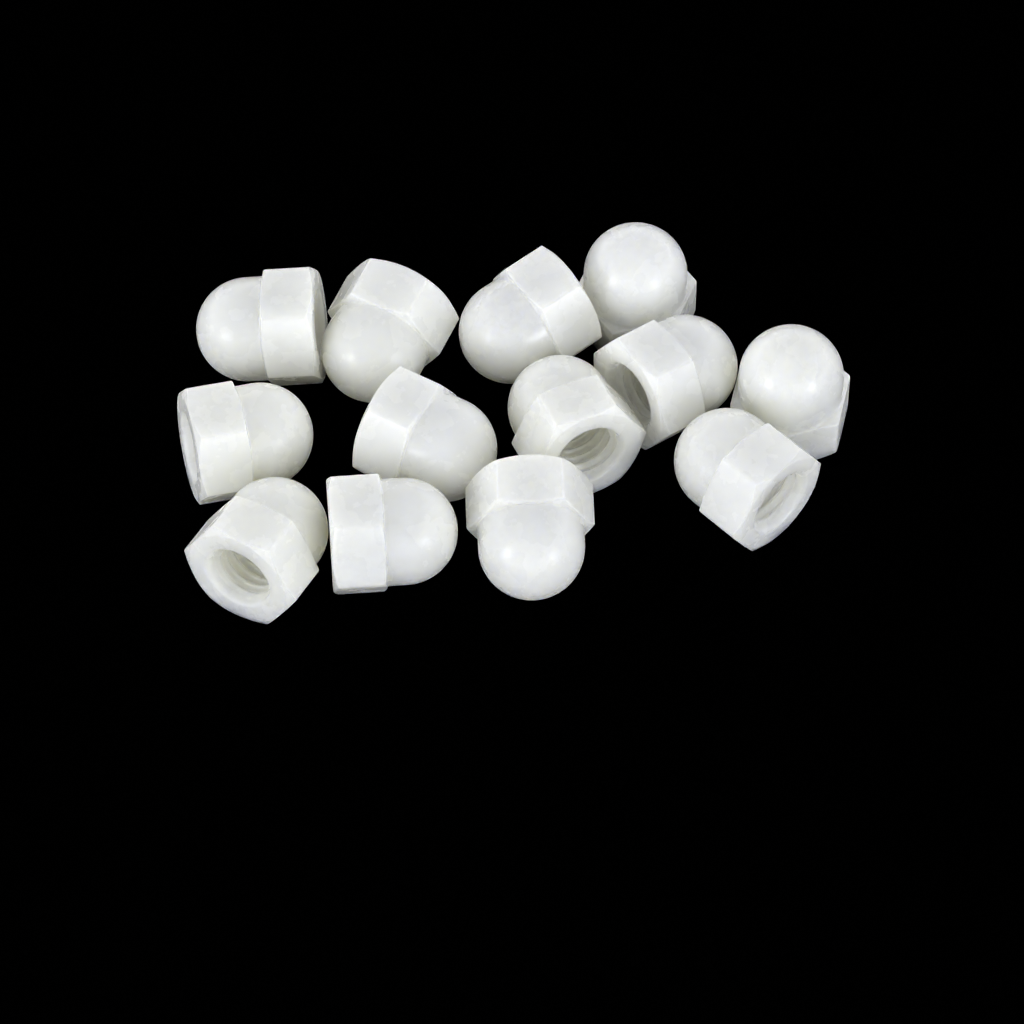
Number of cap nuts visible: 13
